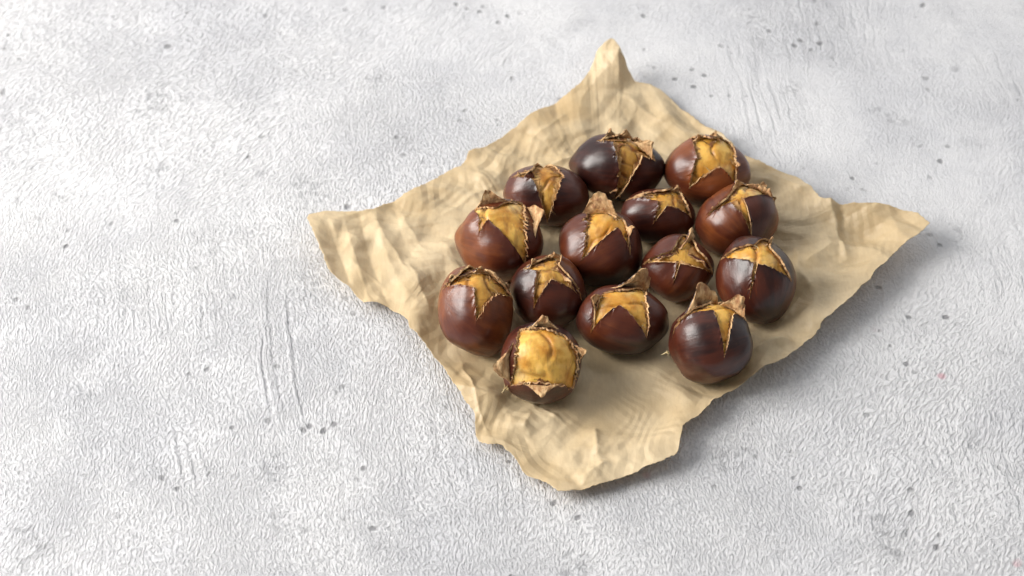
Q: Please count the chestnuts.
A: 14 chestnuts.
